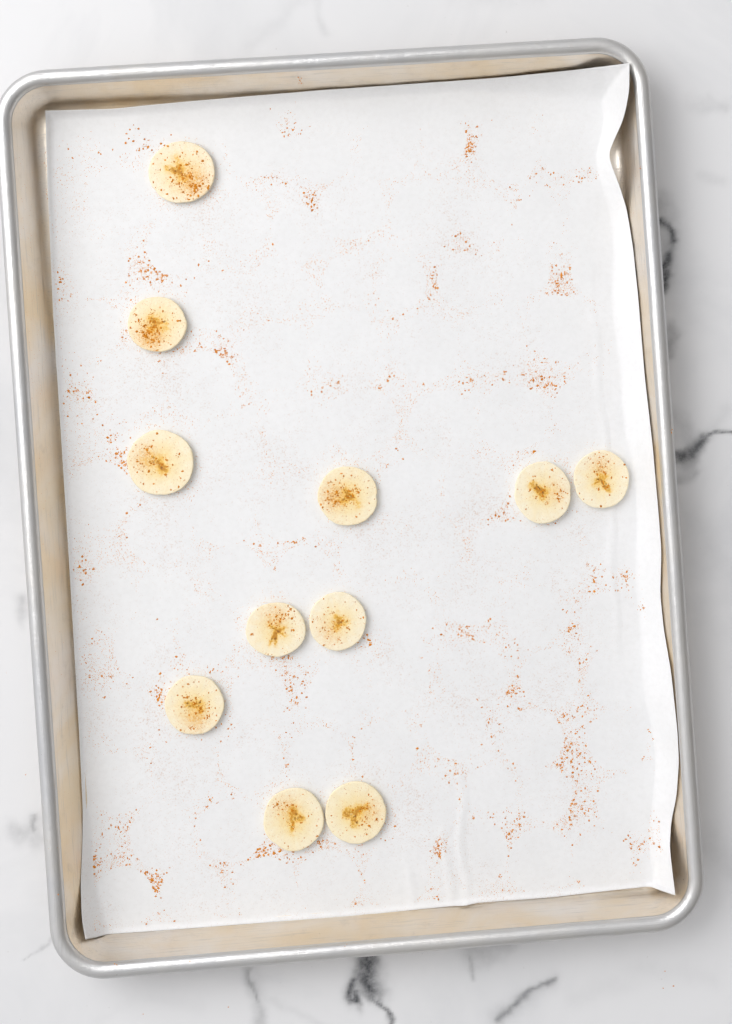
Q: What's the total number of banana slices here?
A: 11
